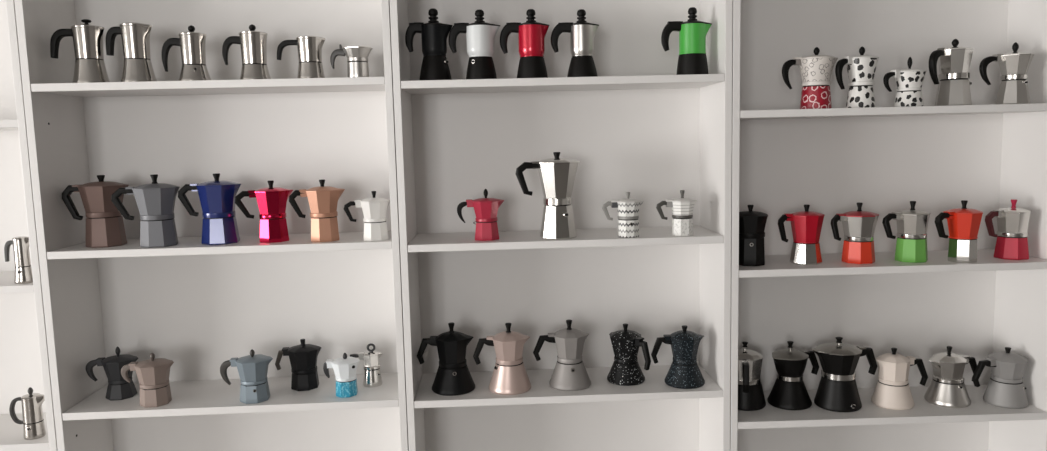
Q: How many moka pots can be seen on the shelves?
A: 51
